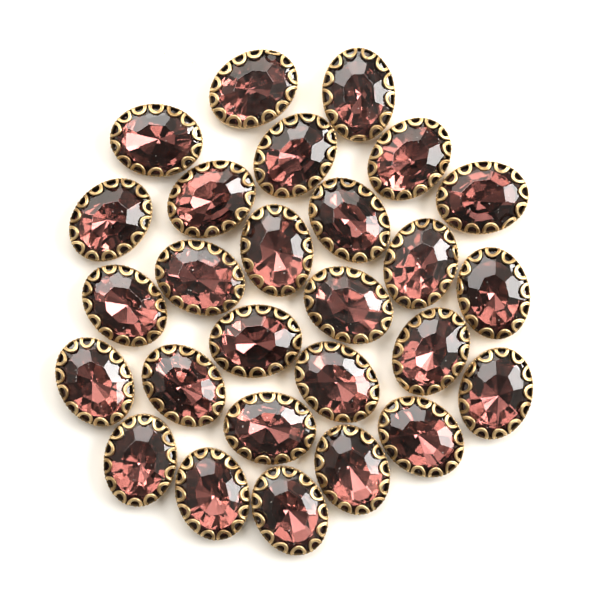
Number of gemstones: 27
